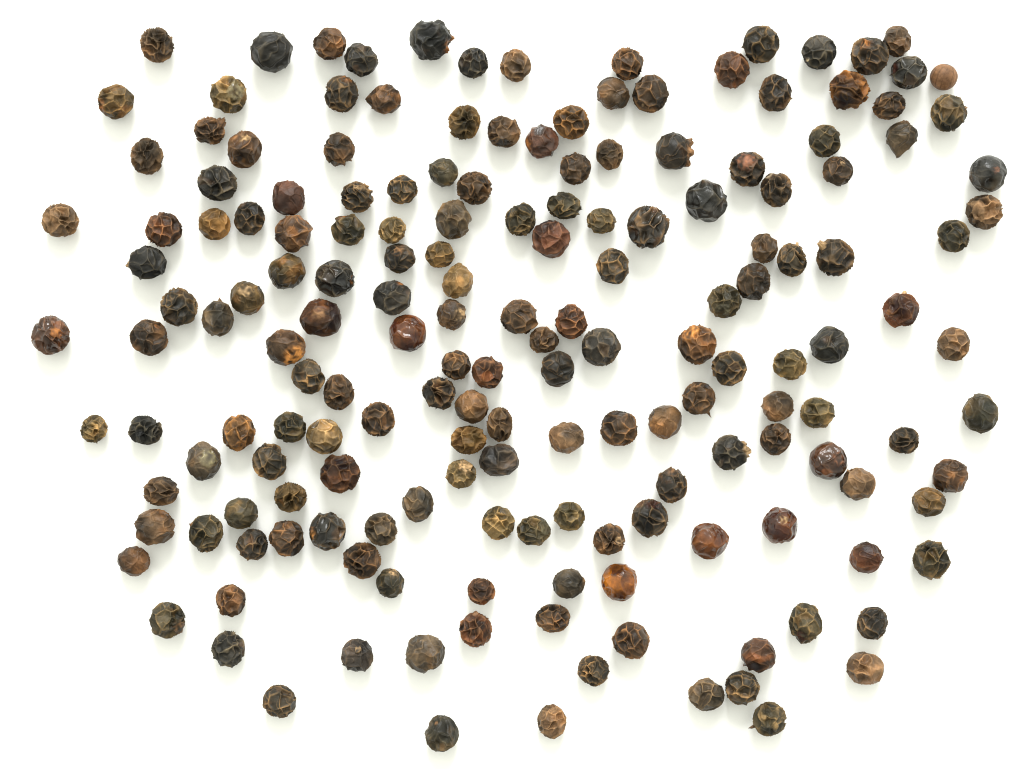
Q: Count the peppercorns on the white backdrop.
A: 175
